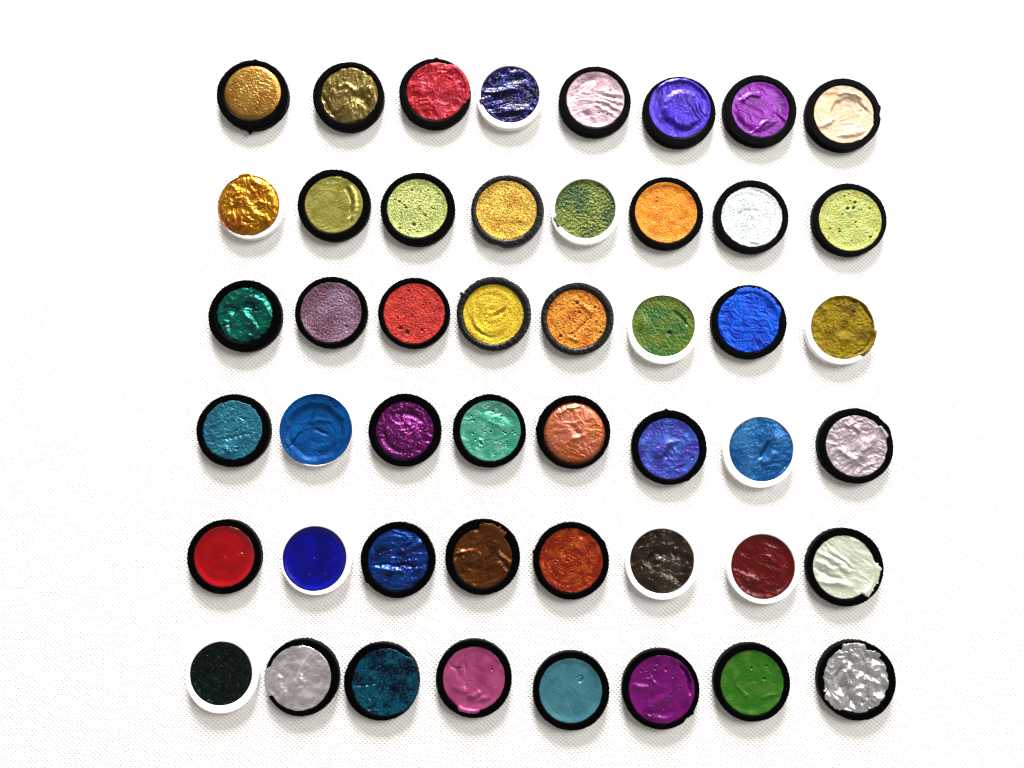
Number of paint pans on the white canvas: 48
